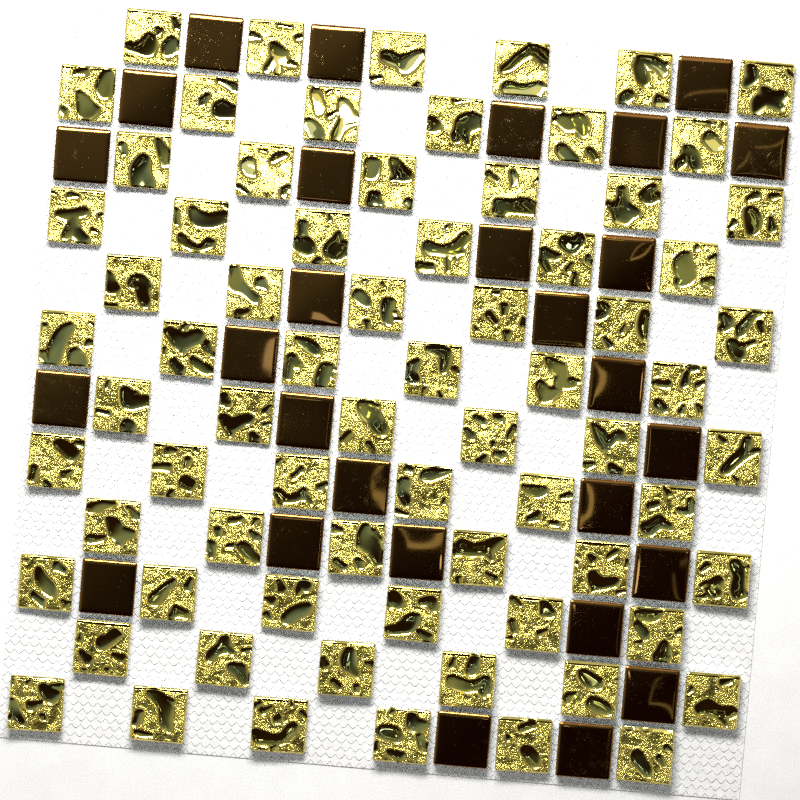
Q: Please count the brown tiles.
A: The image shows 28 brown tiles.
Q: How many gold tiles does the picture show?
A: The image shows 72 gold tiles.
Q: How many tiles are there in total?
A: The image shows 100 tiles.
